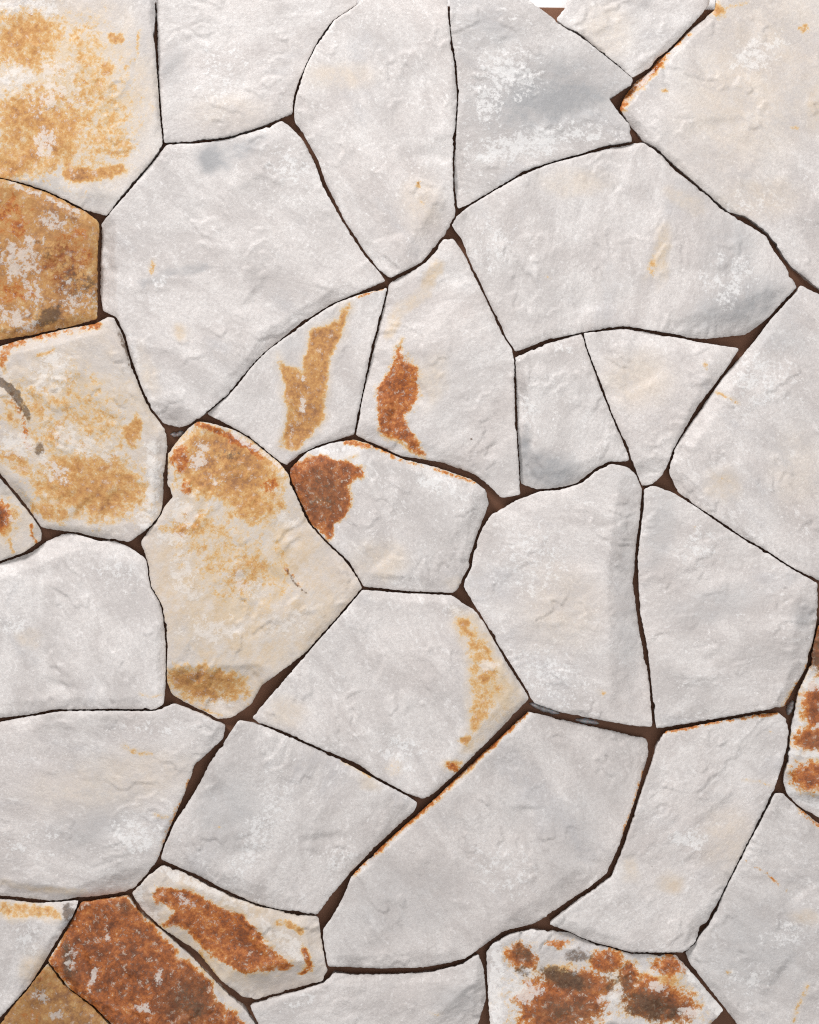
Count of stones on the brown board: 34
